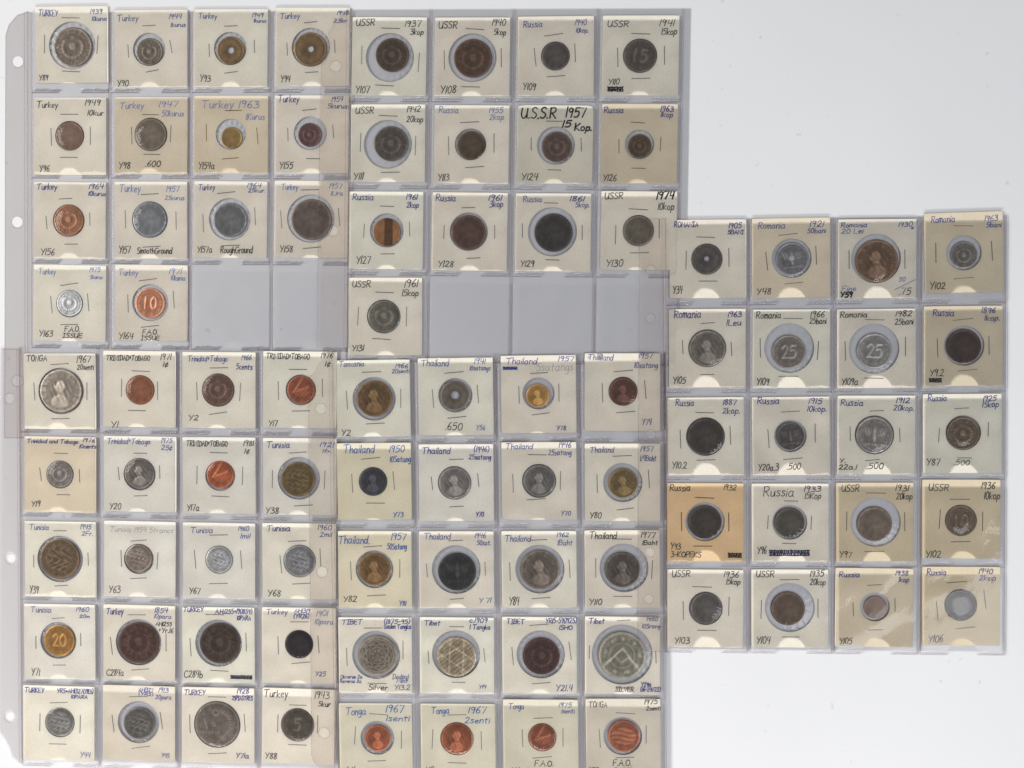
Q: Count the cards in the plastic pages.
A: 87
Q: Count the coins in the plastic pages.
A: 87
